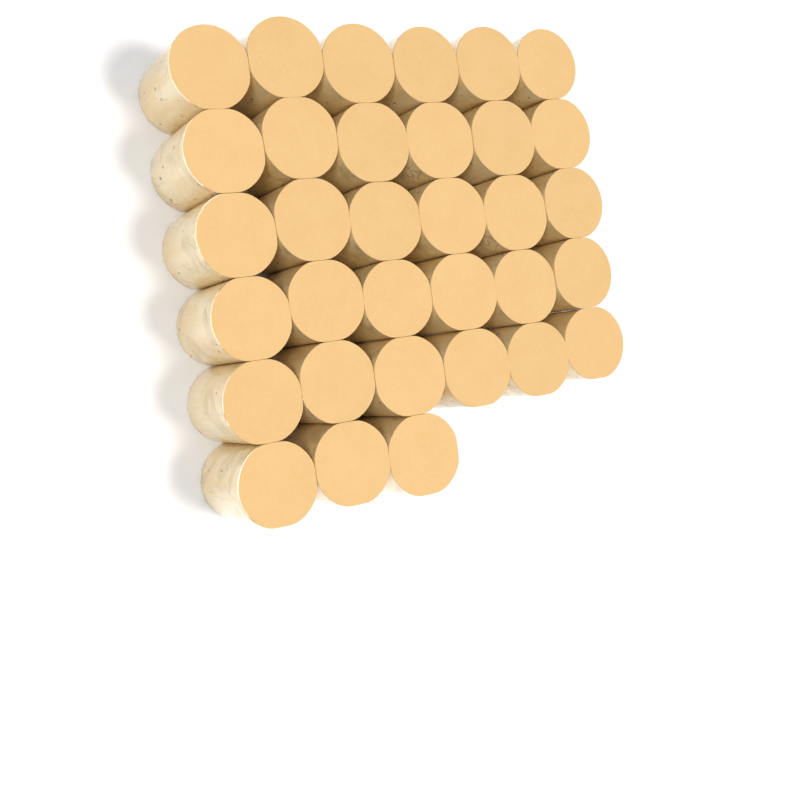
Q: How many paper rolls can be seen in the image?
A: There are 33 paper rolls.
